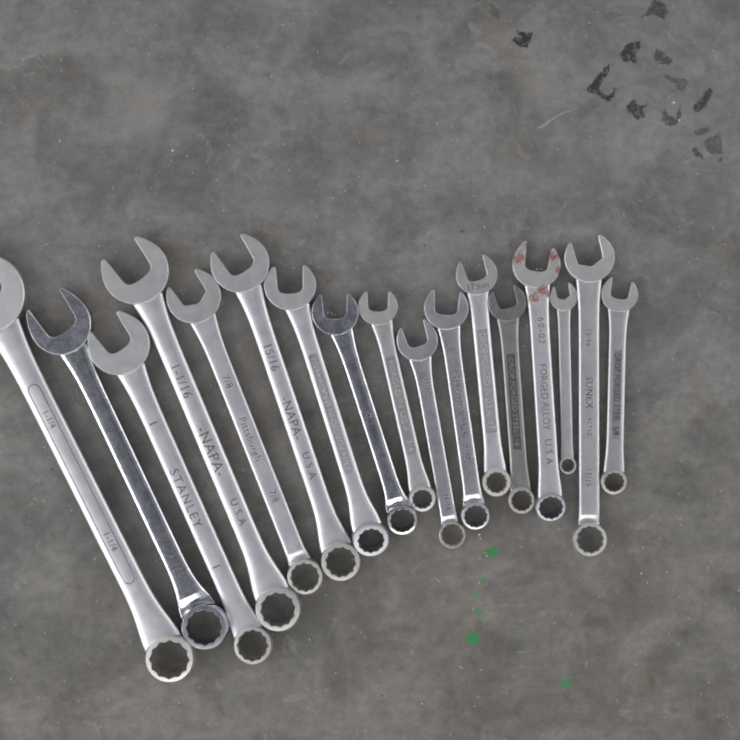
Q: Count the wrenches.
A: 17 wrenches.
